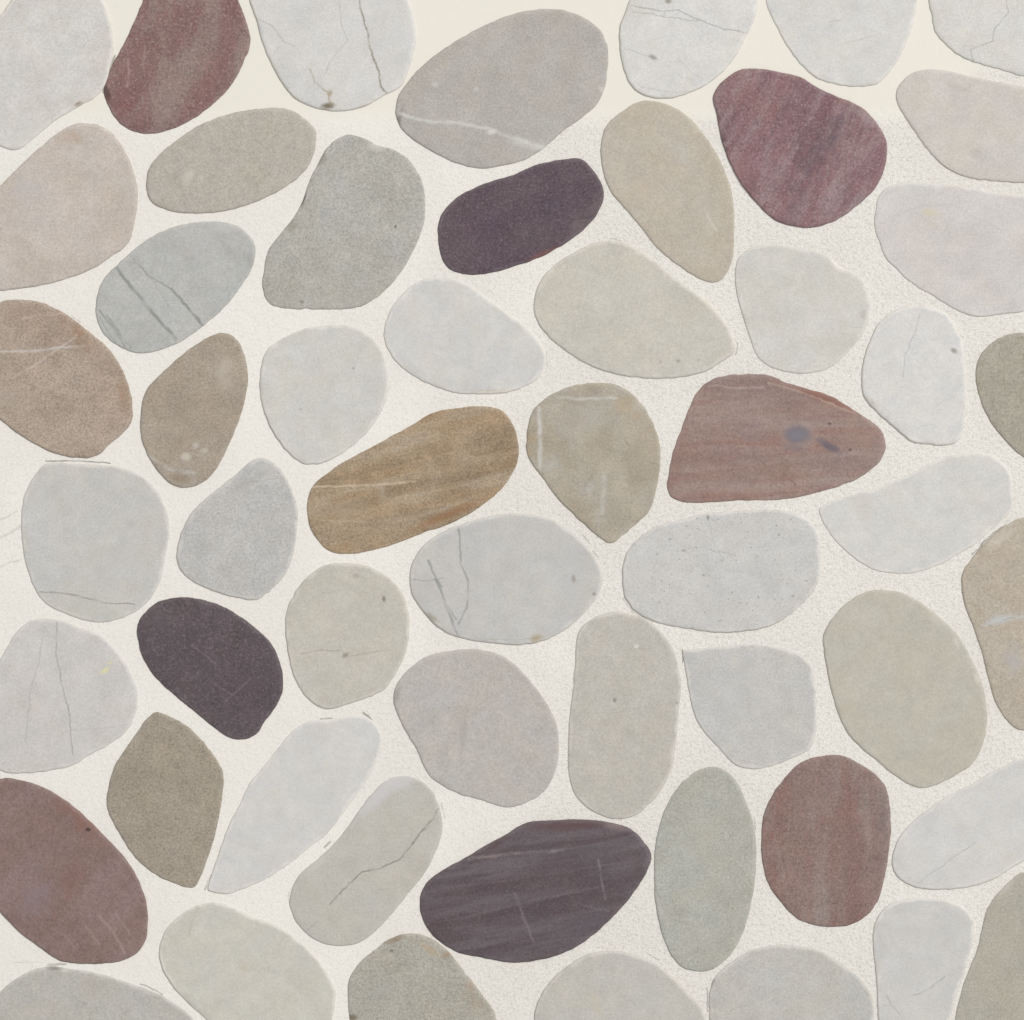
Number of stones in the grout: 55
